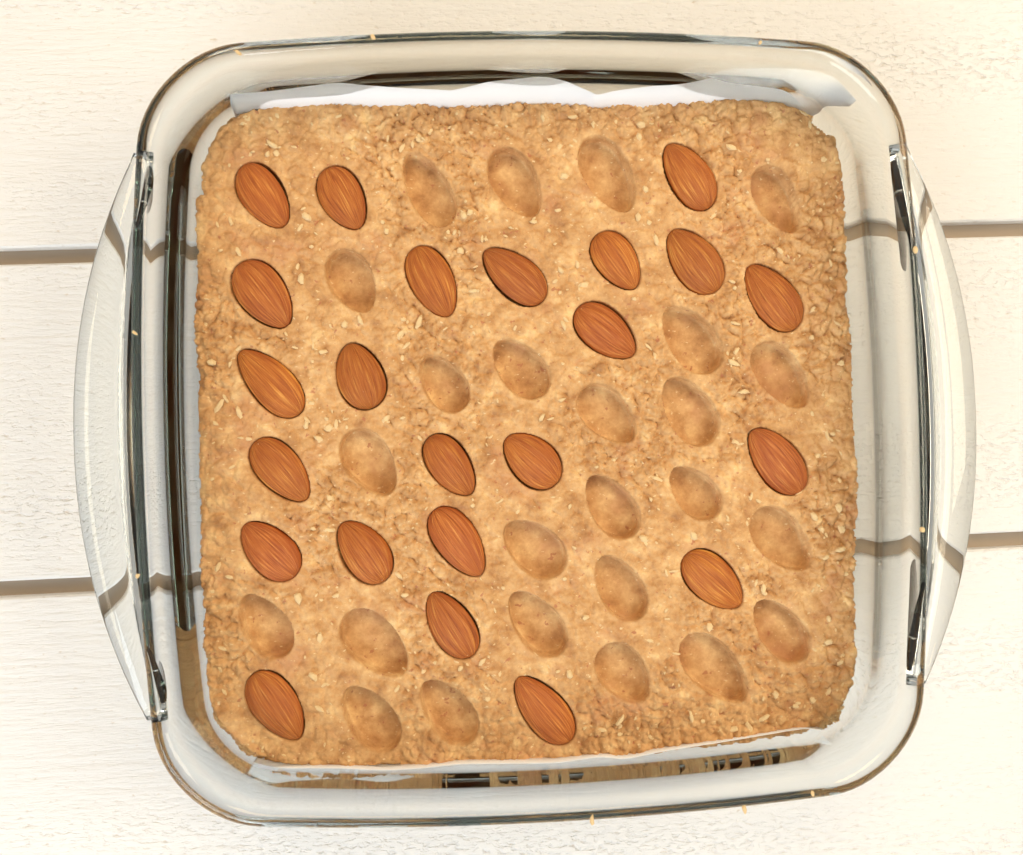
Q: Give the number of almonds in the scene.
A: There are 23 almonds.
